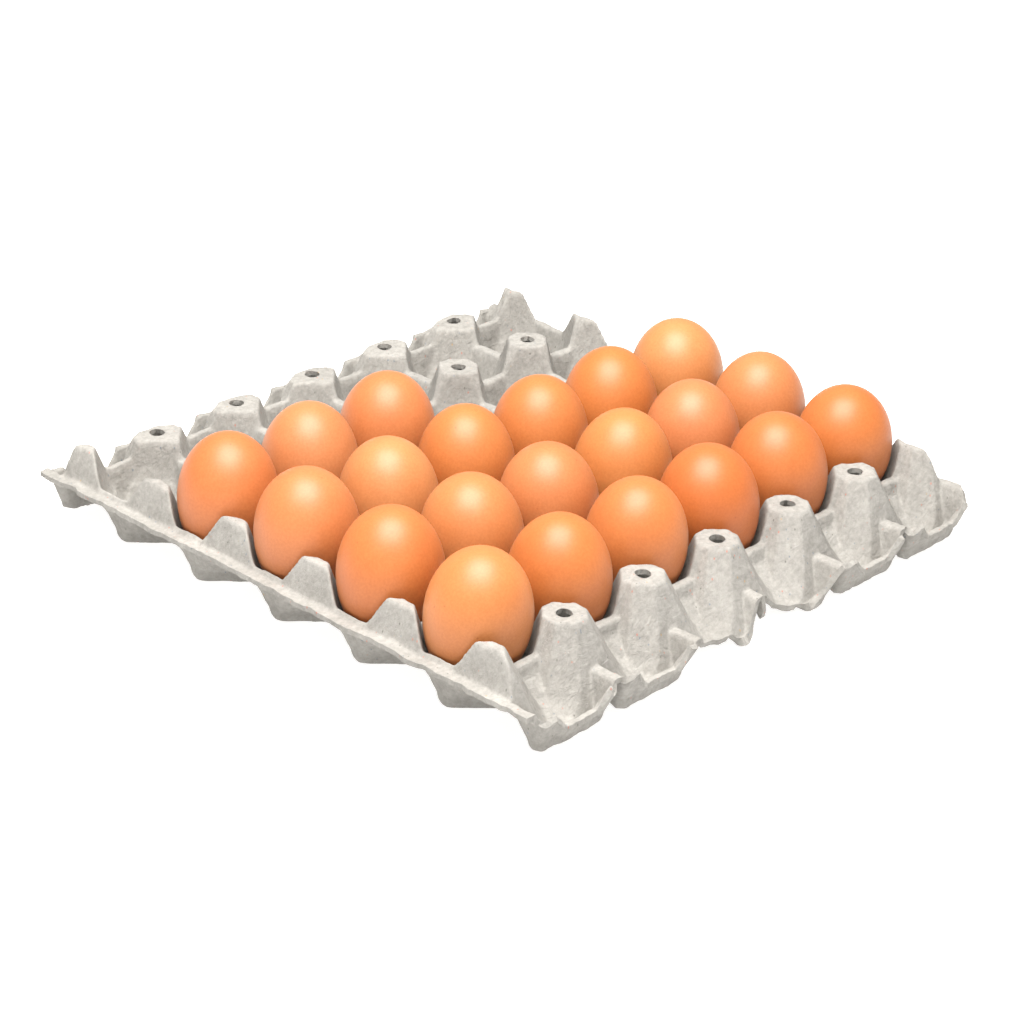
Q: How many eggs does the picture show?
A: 21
